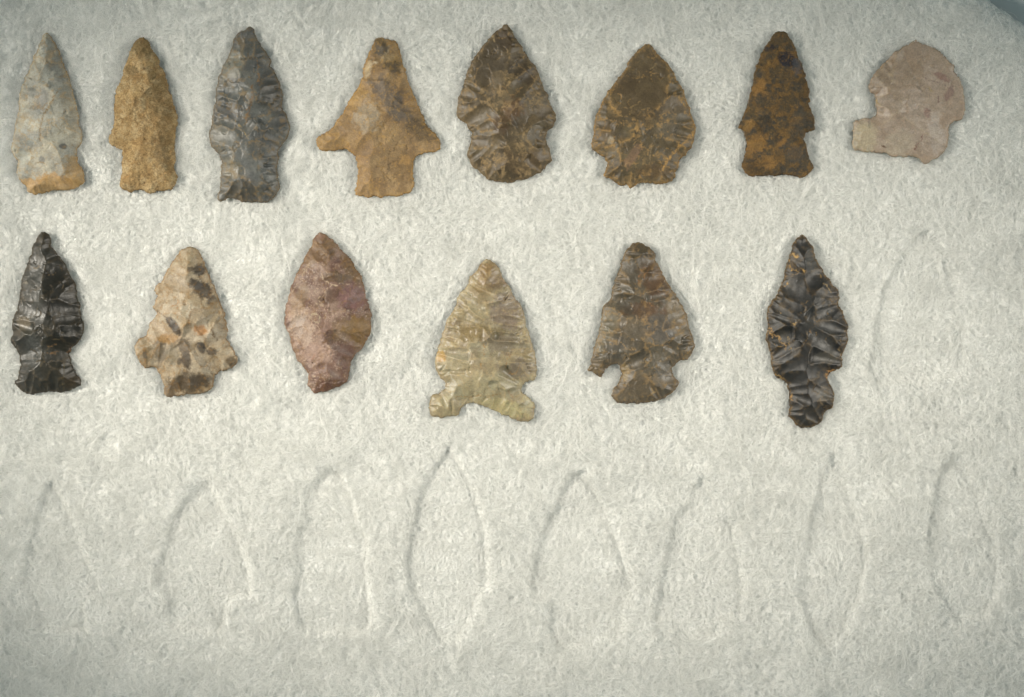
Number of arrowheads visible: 14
